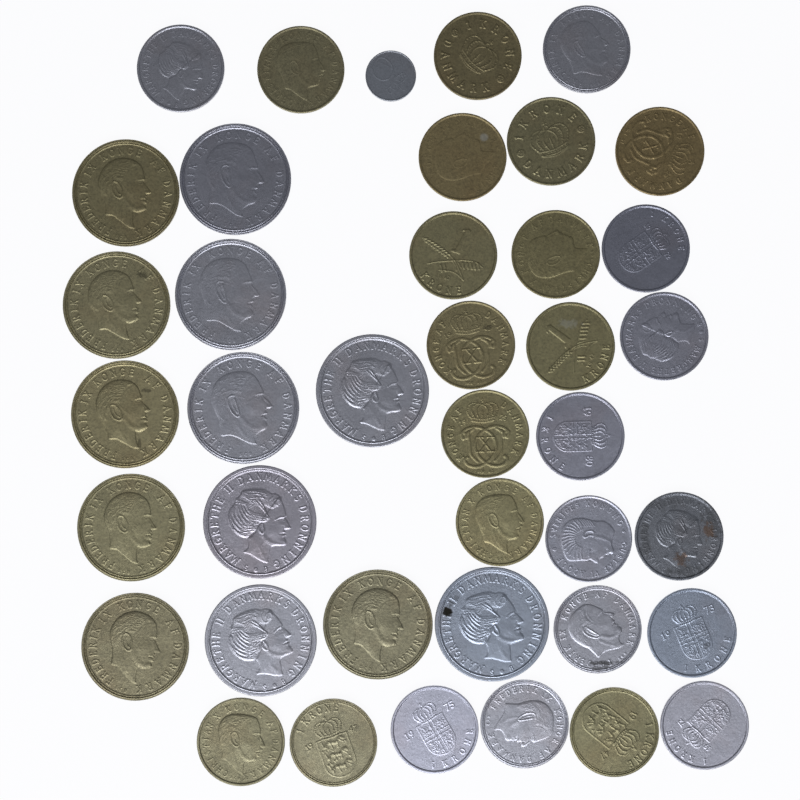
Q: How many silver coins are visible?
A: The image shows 20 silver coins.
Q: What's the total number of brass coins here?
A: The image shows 20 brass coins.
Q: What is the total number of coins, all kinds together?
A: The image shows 40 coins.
